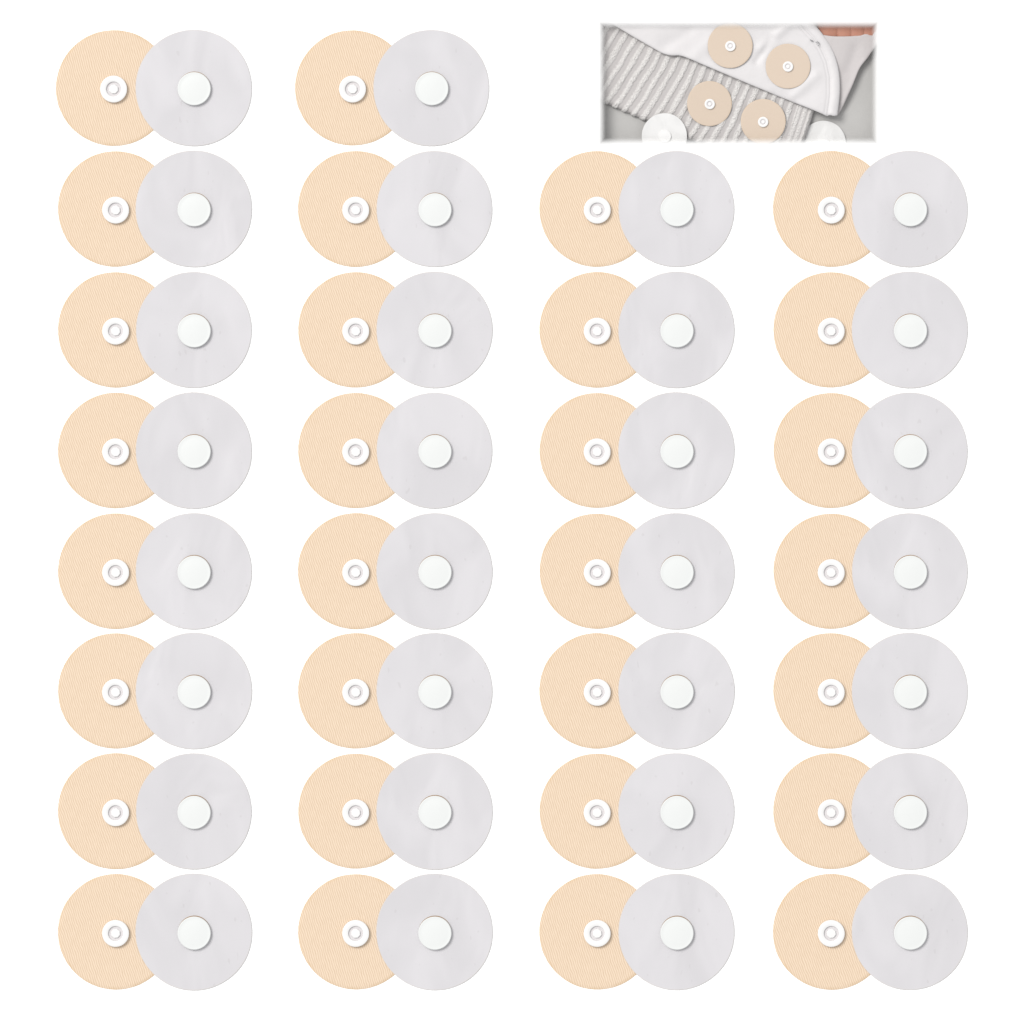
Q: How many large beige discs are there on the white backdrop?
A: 30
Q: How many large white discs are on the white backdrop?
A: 30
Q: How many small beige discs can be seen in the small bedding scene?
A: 4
